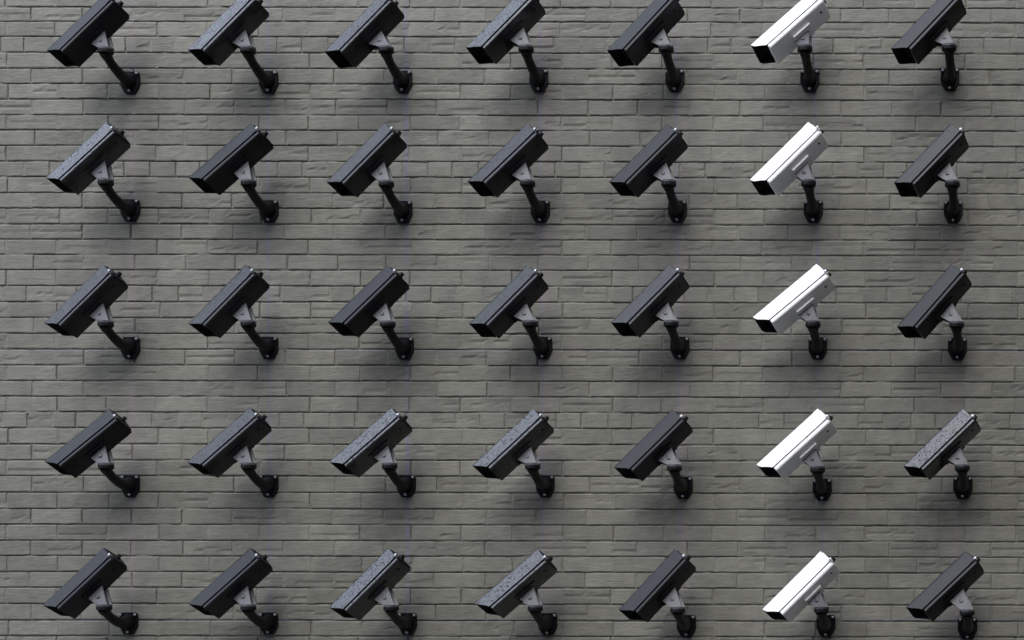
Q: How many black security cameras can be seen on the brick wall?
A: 30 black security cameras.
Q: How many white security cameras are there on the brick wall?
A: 5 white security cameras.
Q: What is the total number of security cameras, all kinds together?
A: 35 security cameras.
